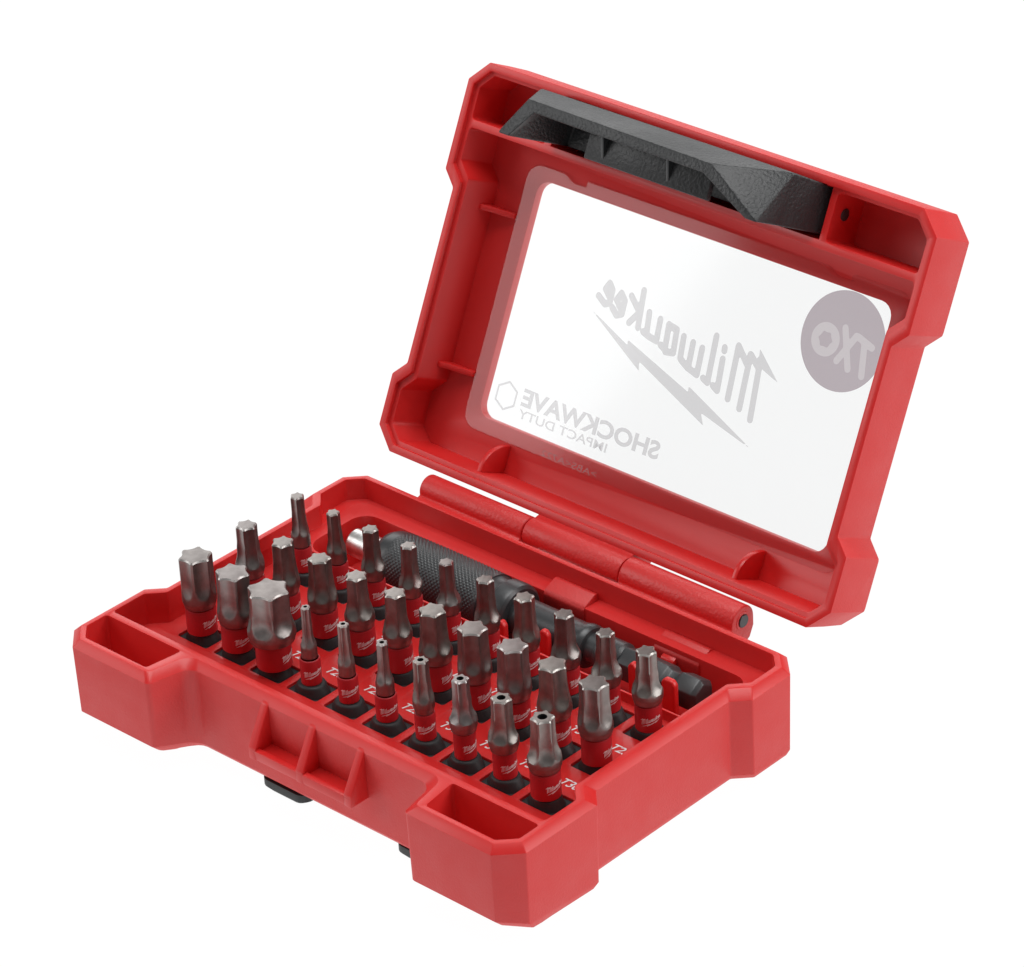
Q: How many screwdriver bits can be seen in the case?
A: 30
